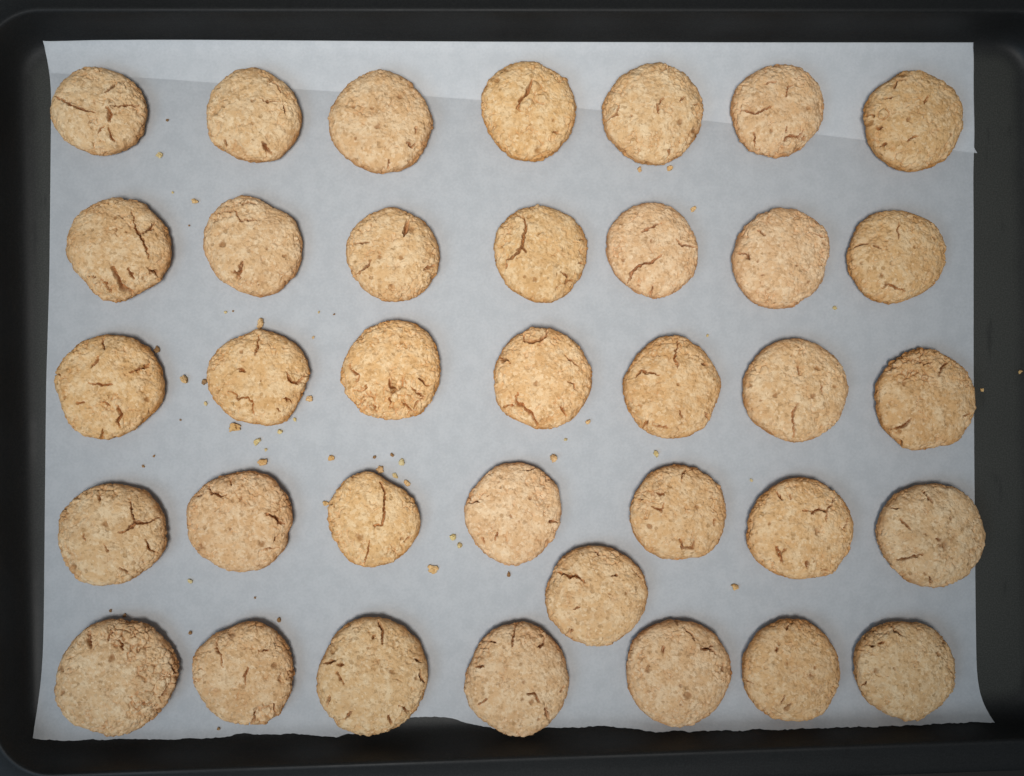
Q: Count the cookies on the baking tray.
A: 36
